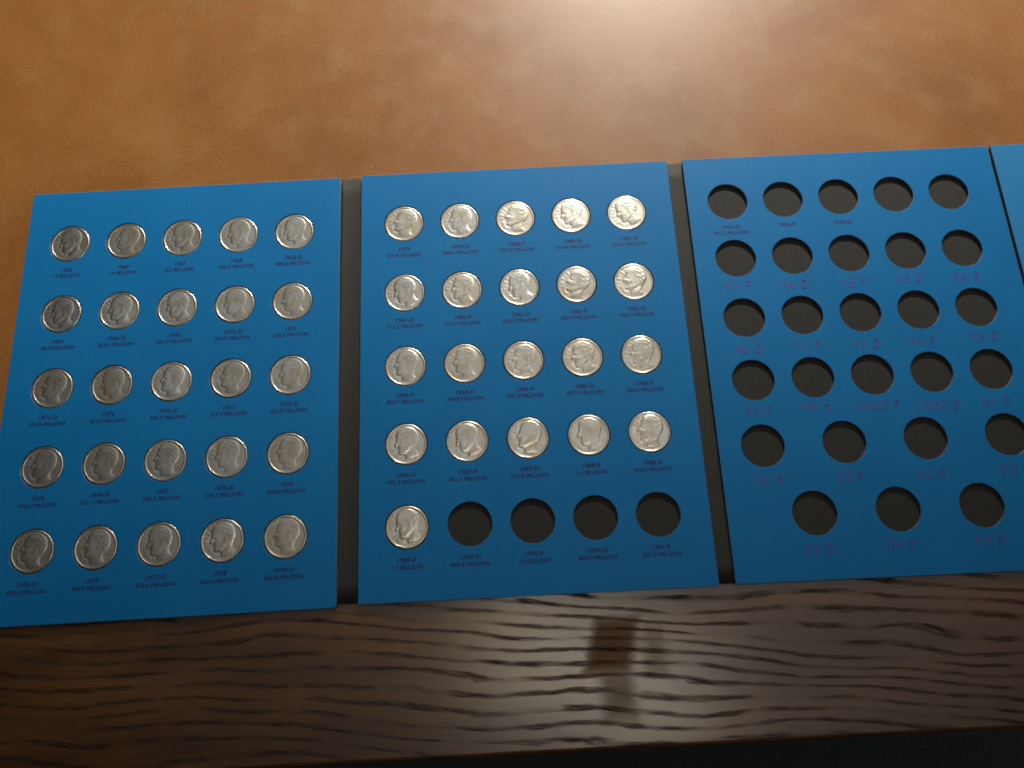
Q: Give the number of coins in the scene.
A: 46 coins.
